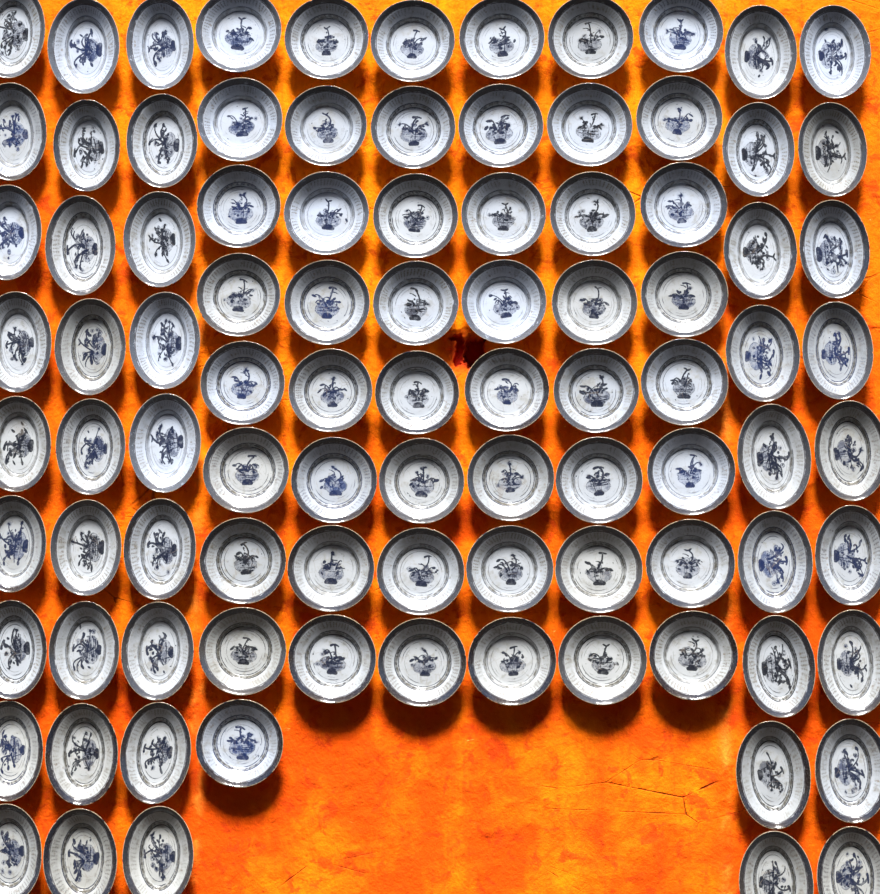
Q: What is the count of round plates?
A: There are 49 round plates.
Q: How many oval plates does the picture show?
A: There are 45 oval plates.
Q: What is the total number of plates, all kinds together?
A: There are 94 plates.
